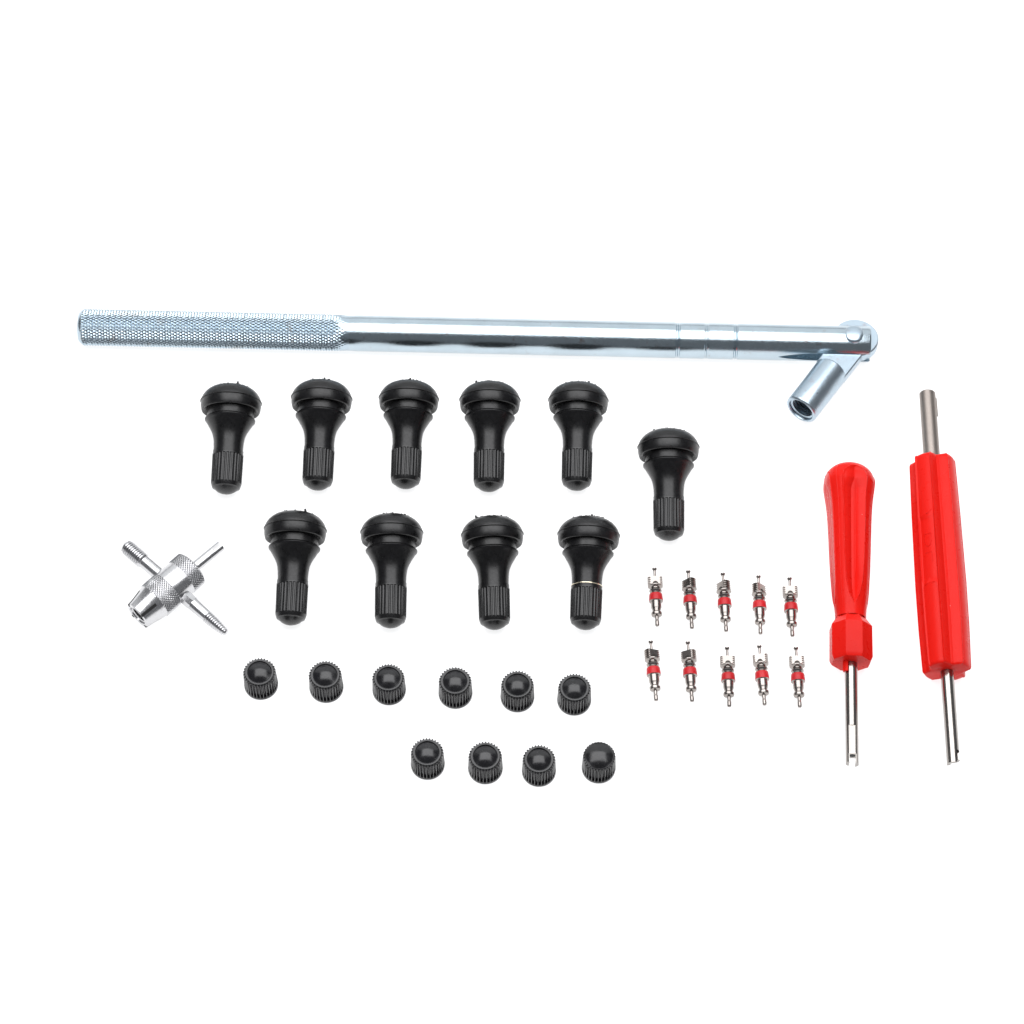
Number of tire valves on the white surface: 10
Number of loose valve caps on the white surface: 10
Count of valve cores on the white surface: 10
